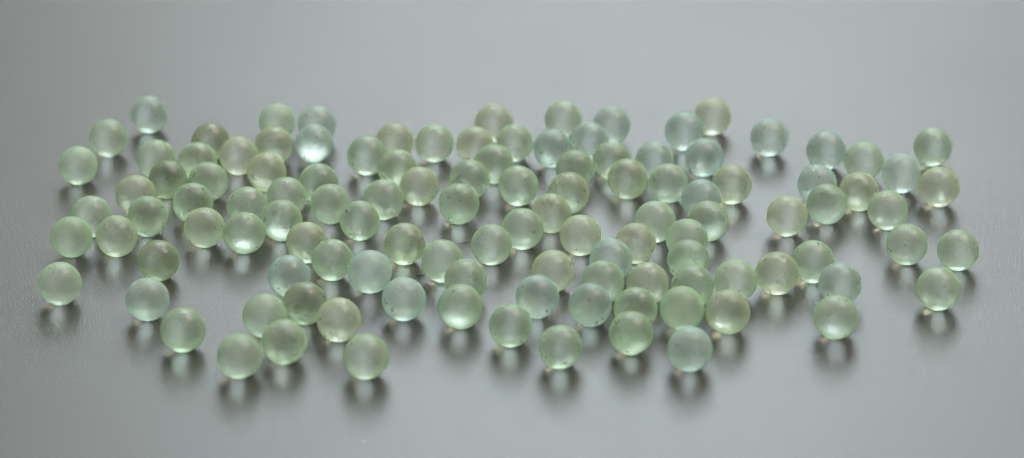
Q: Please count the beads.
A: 117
